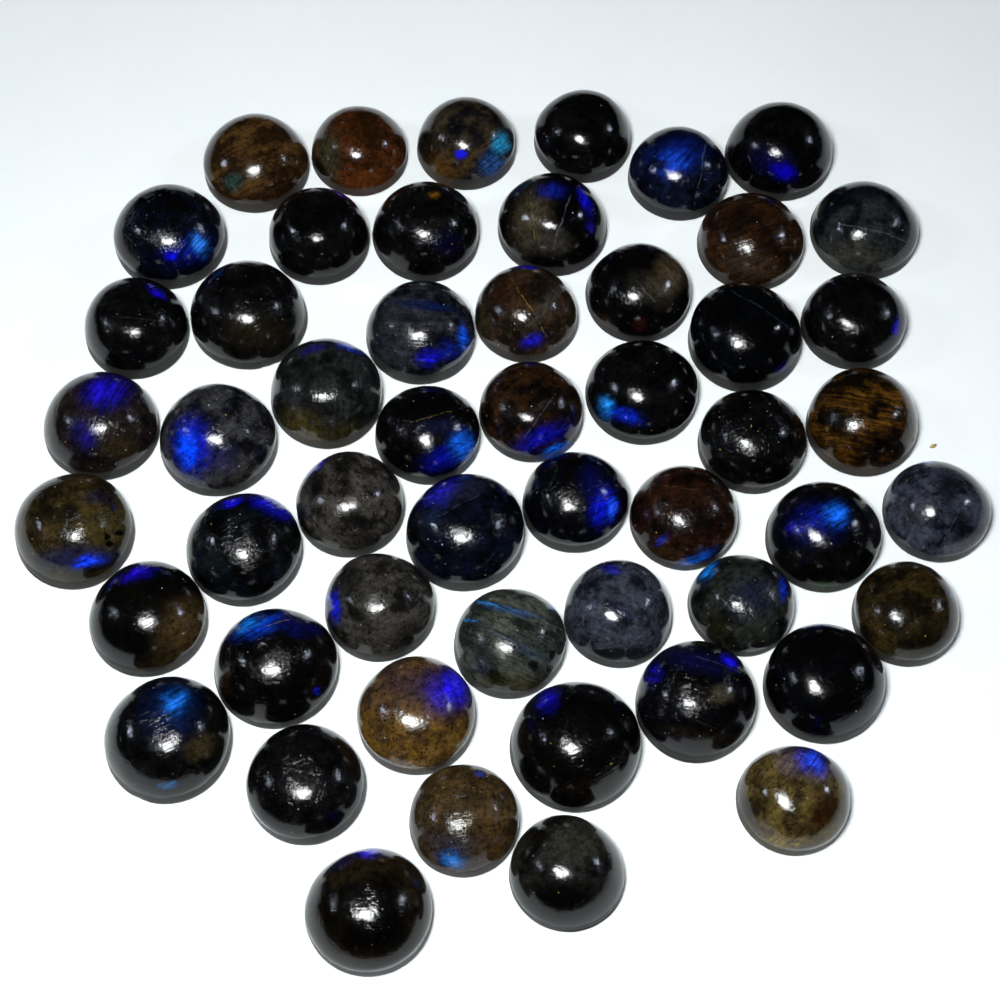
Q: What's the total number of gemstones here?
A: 52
